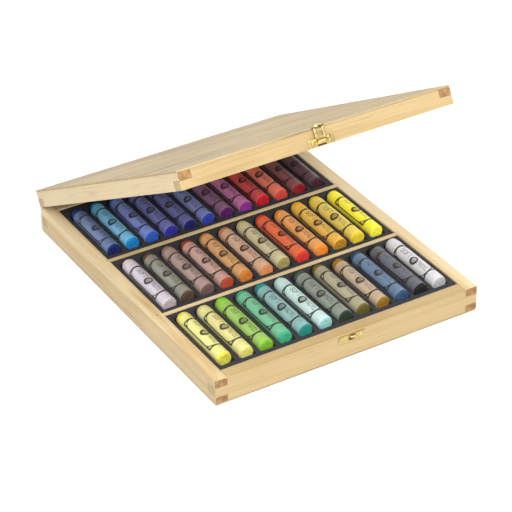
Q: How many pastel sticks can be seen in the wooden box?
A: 36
